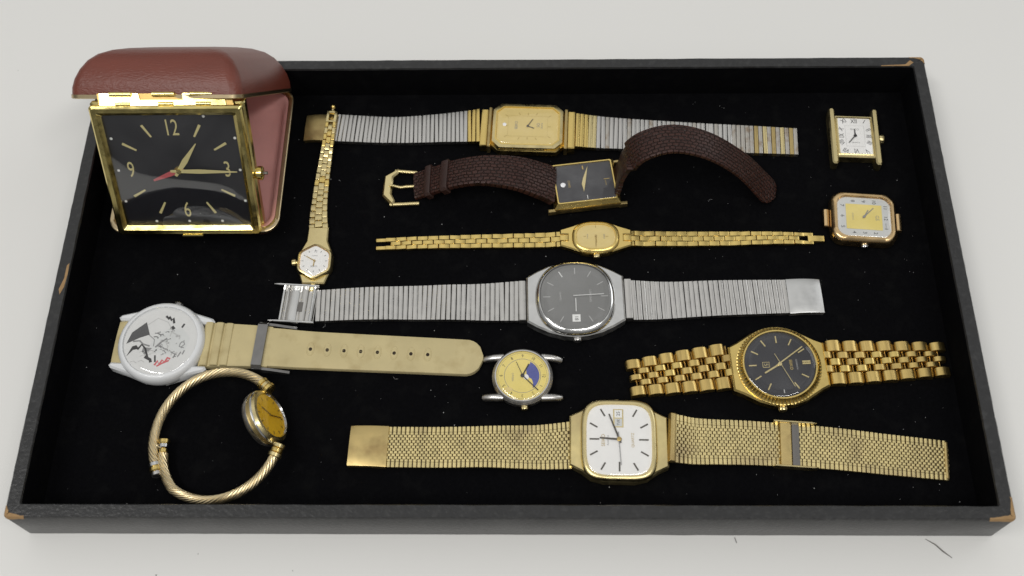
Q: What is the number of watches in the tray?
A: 12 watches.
